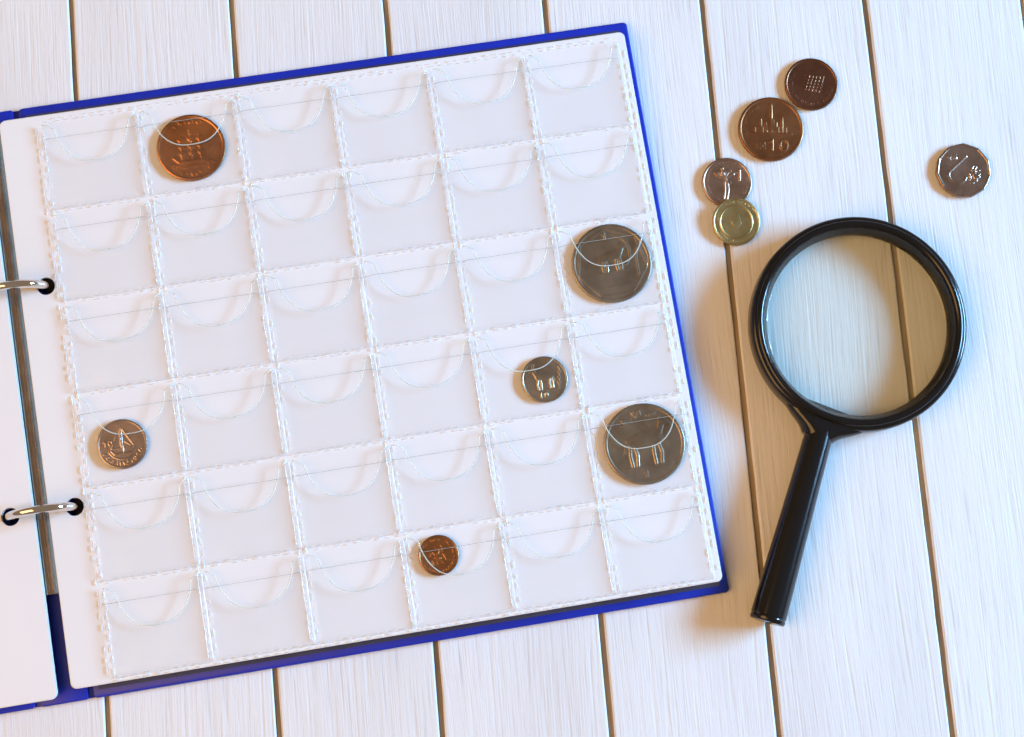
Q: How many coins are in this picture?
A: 11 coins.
